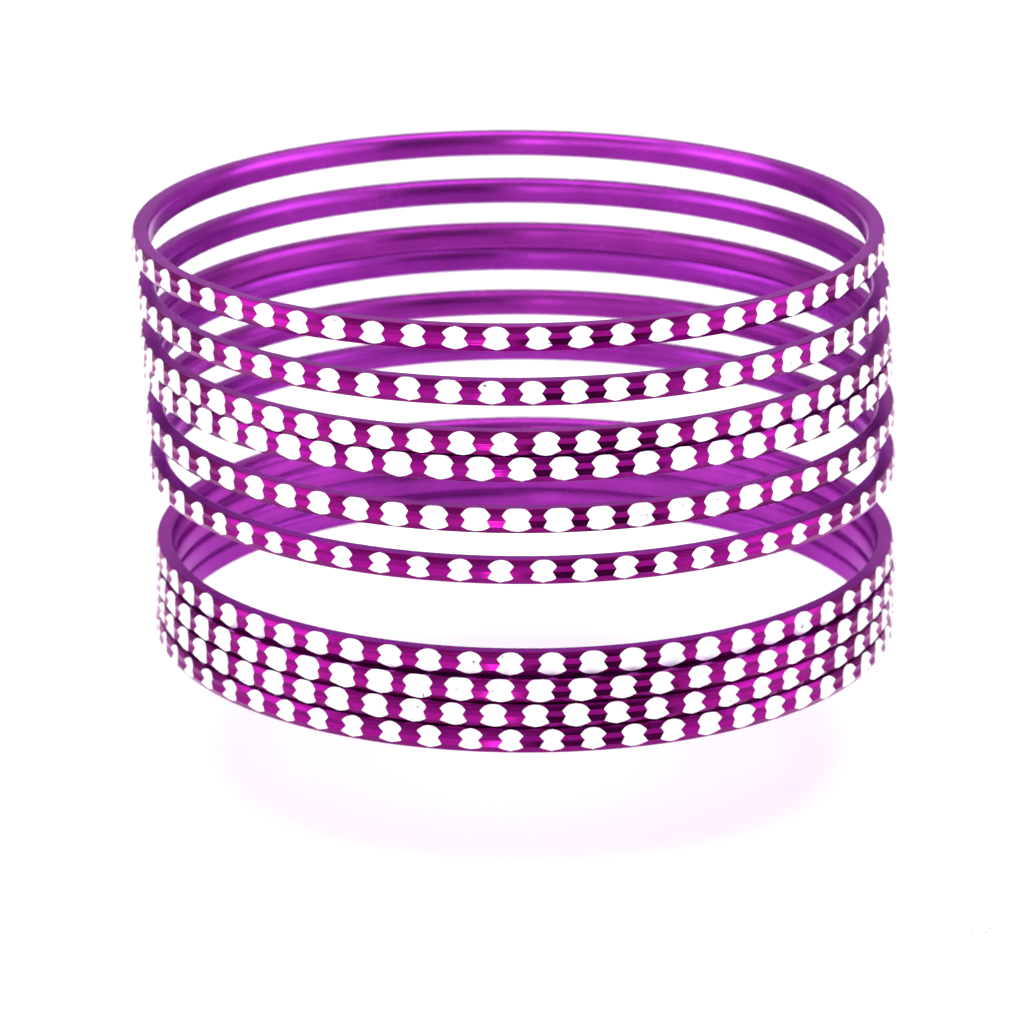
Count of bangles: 10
